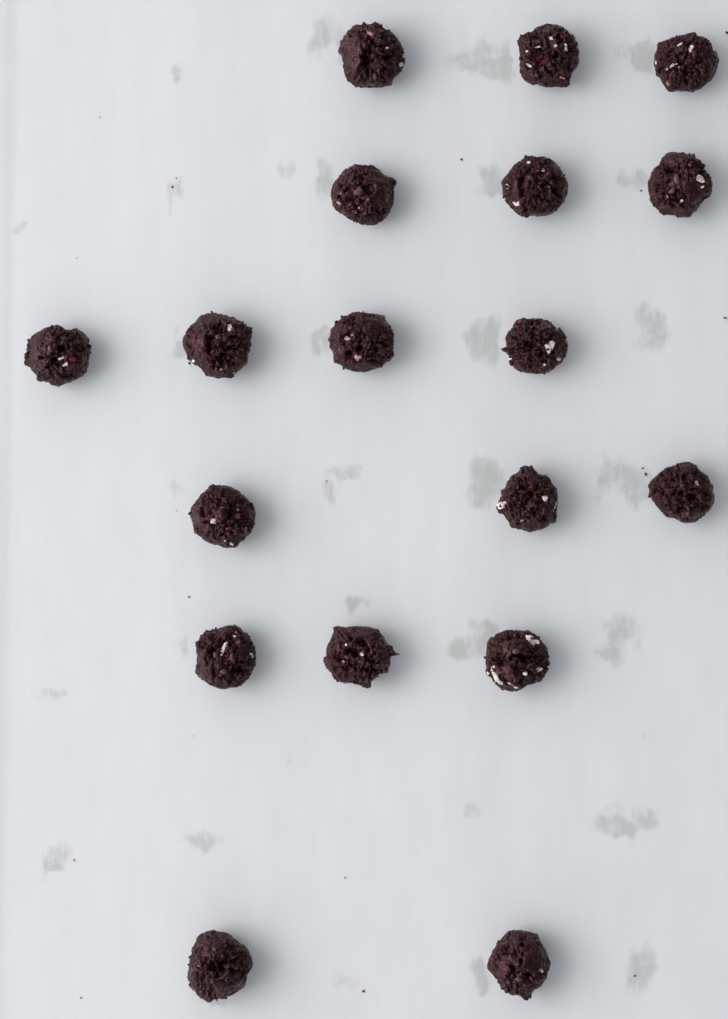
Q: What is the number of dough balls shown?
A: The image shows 18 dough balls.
